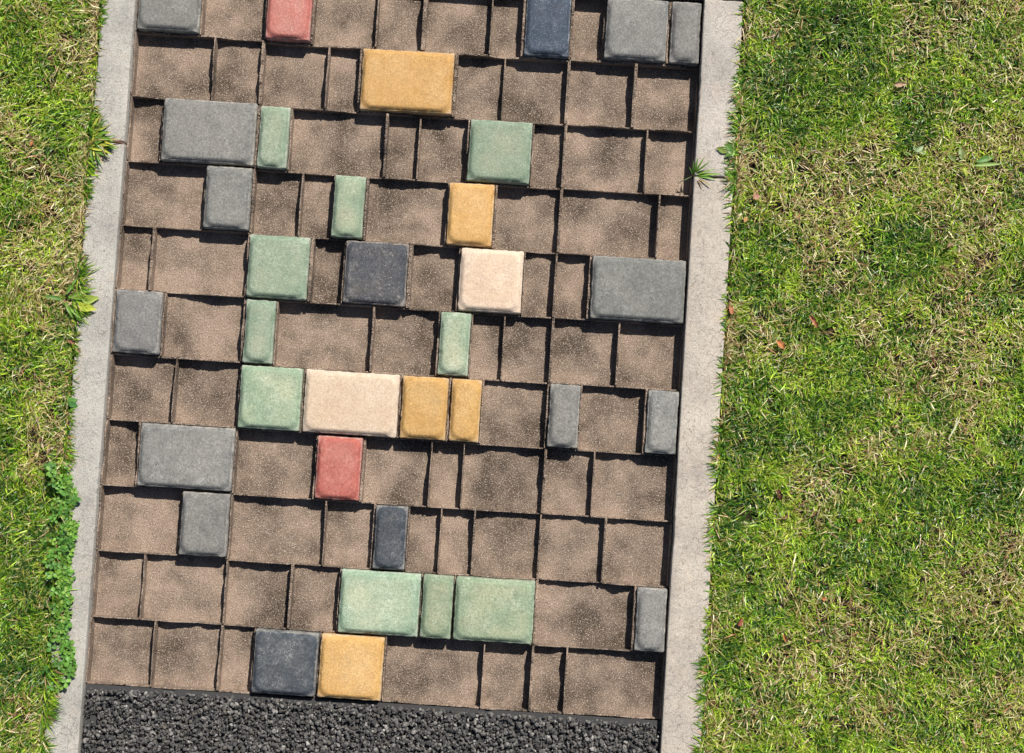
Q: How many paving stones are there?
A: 35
